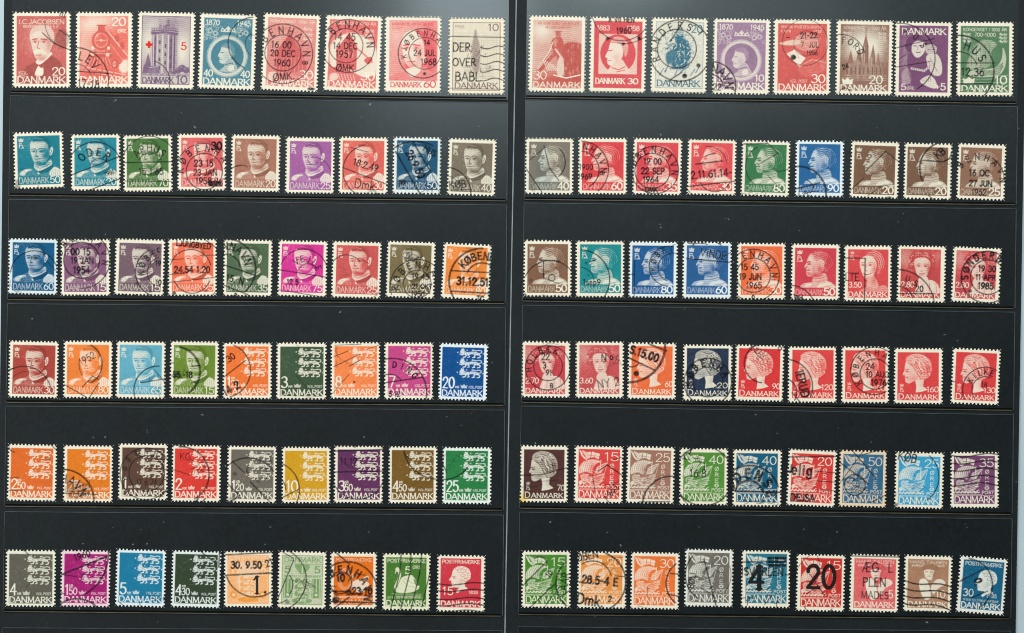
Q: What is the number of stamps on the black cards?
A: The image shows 106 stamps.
